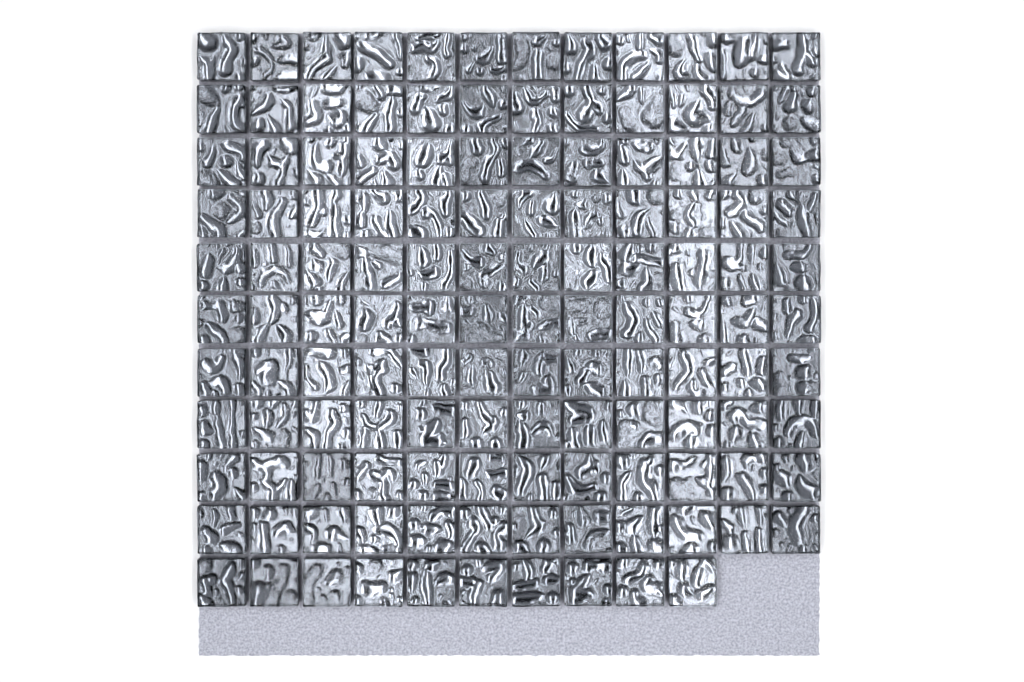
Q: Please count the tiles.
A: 130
